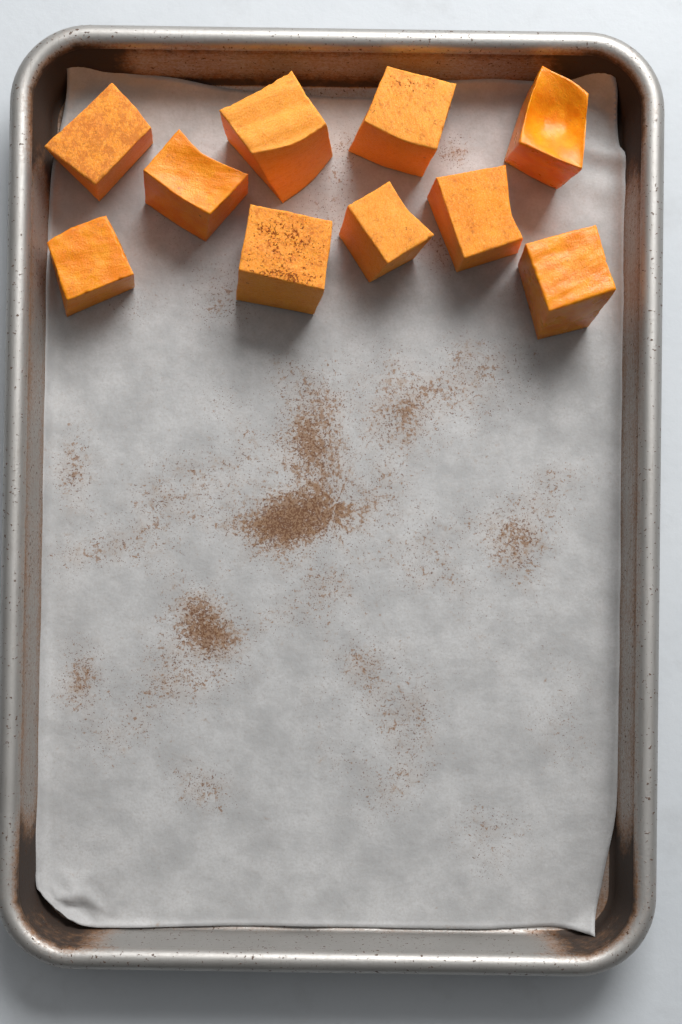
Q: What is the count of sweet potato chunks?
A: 10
